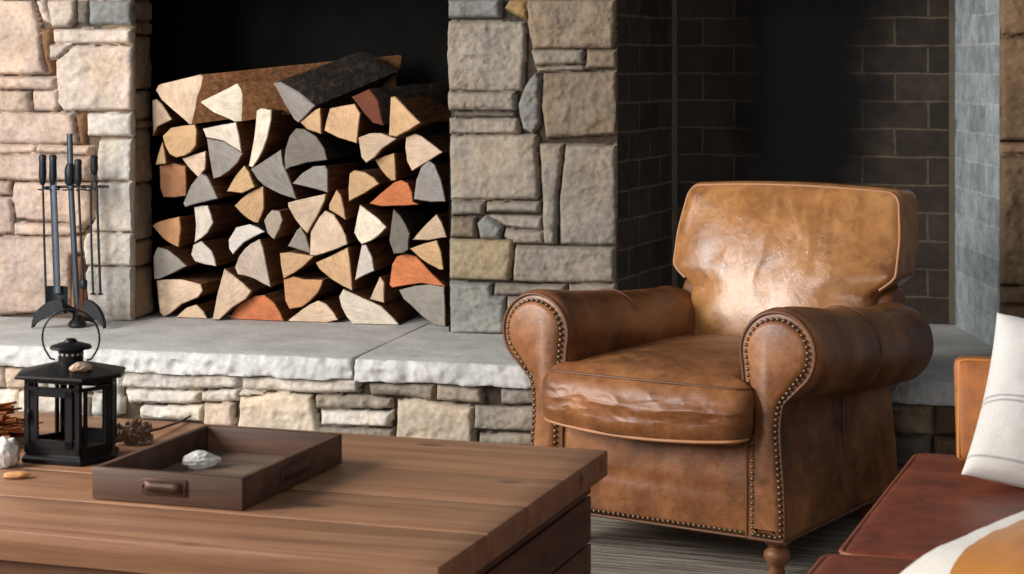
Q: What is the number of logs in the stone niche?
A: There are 55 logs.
